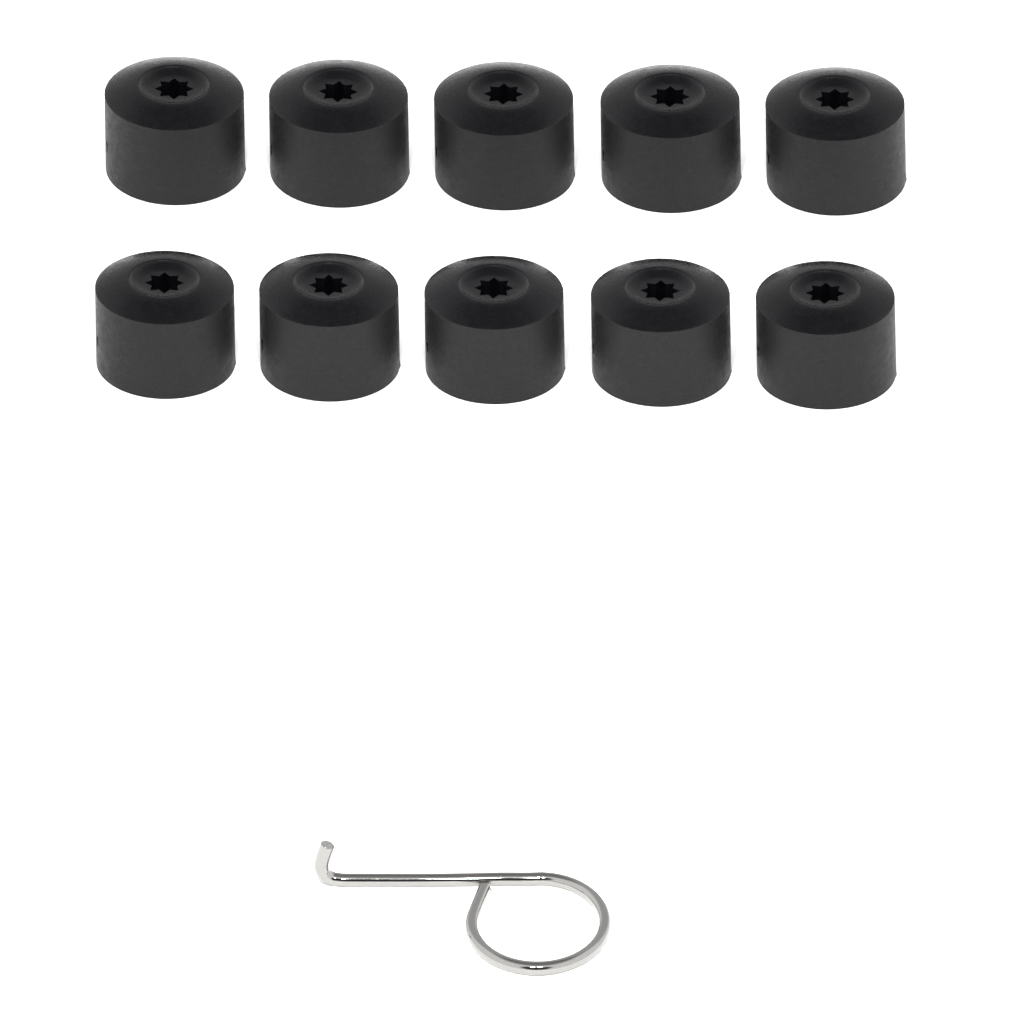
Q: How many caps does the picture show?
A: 10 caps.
